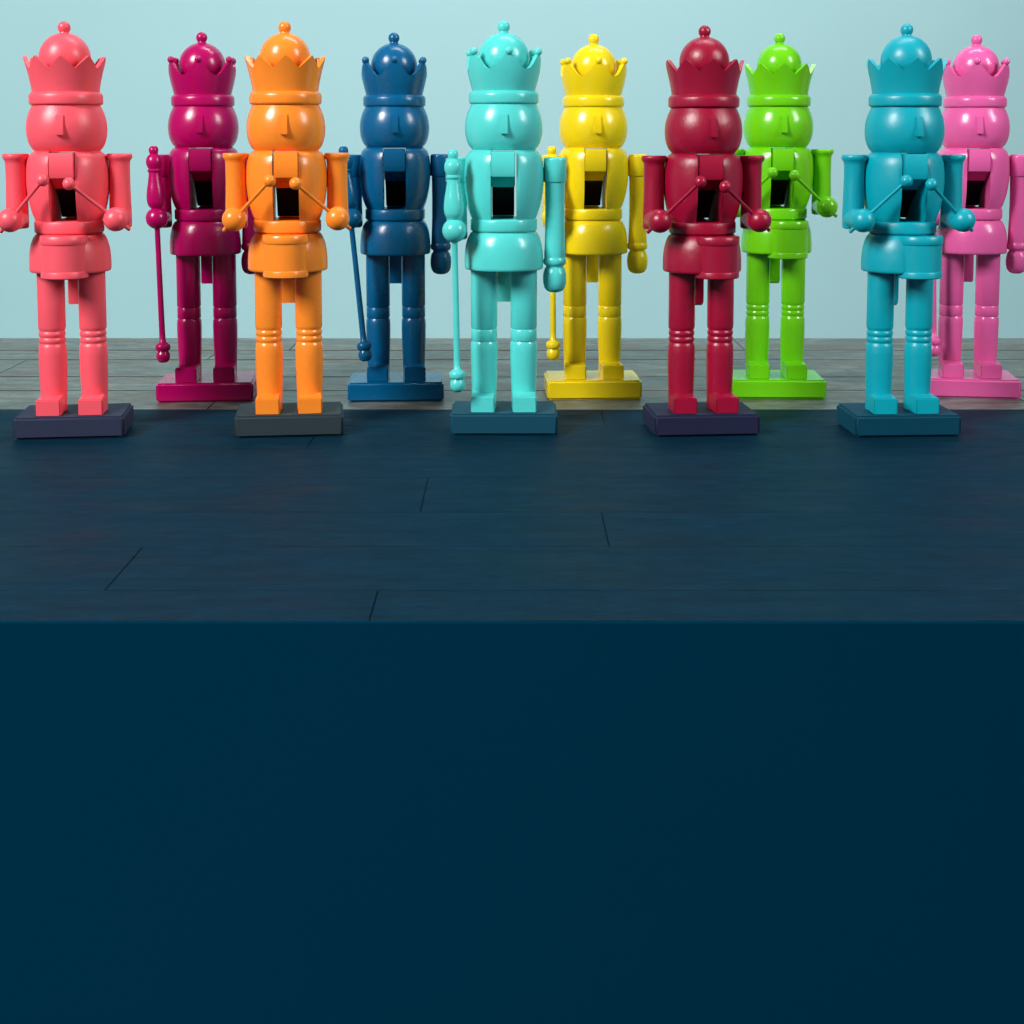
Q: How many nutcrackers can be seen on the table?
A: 10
